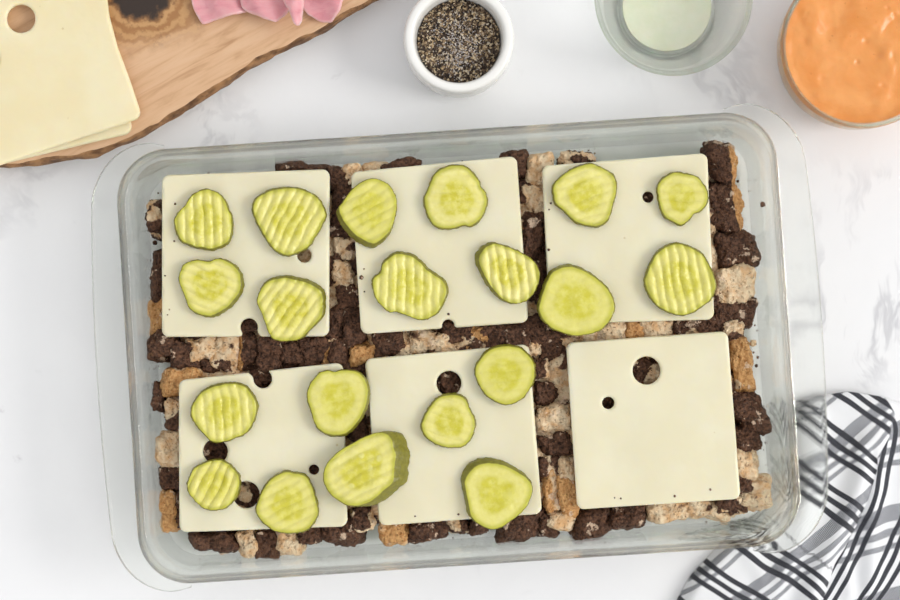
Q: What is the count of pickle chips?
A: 20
